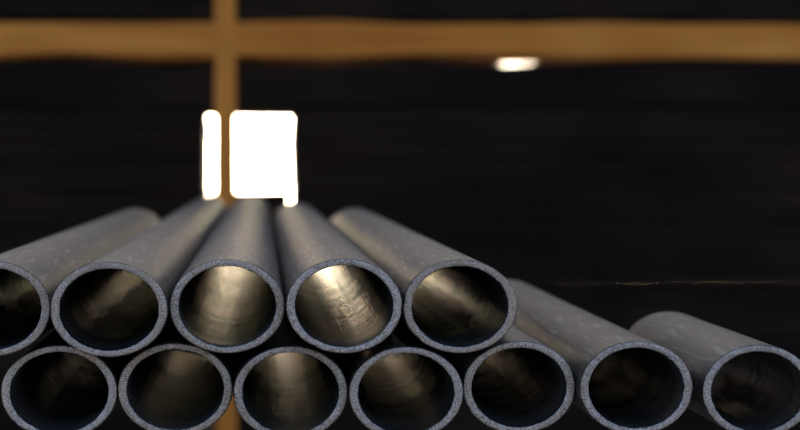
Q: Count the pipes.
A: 12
